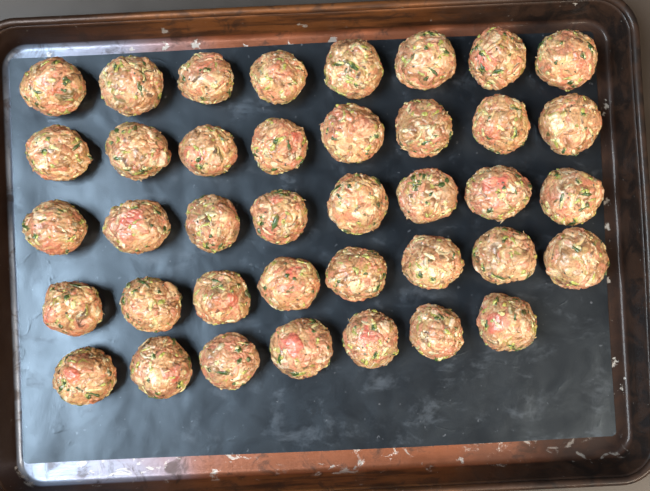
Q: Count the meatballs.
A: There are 39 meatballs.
